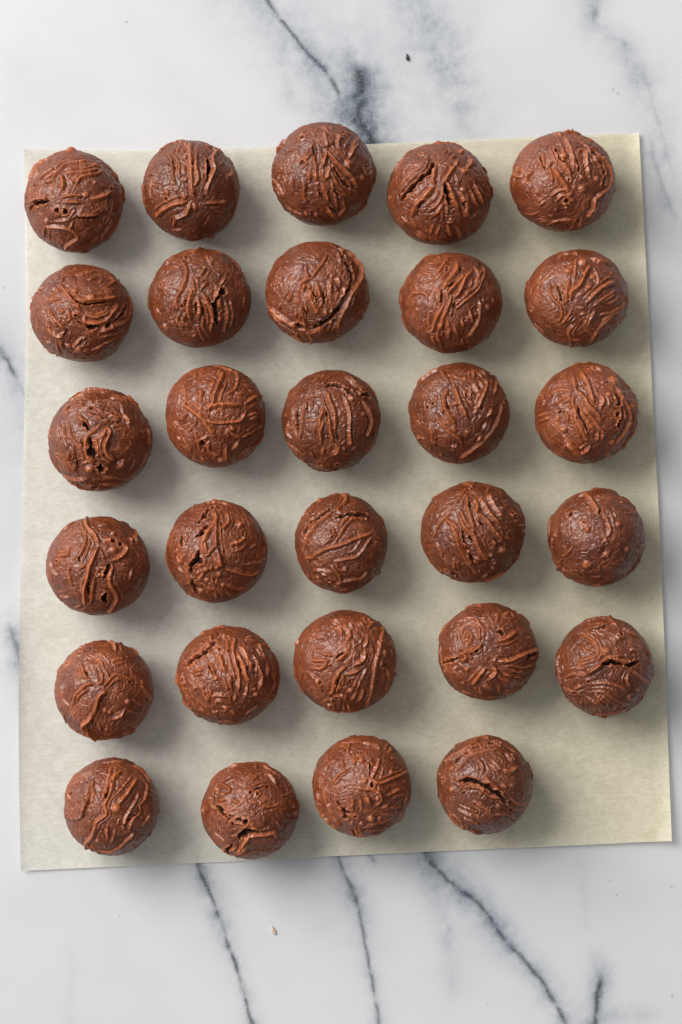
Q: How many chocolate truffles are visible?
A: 29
